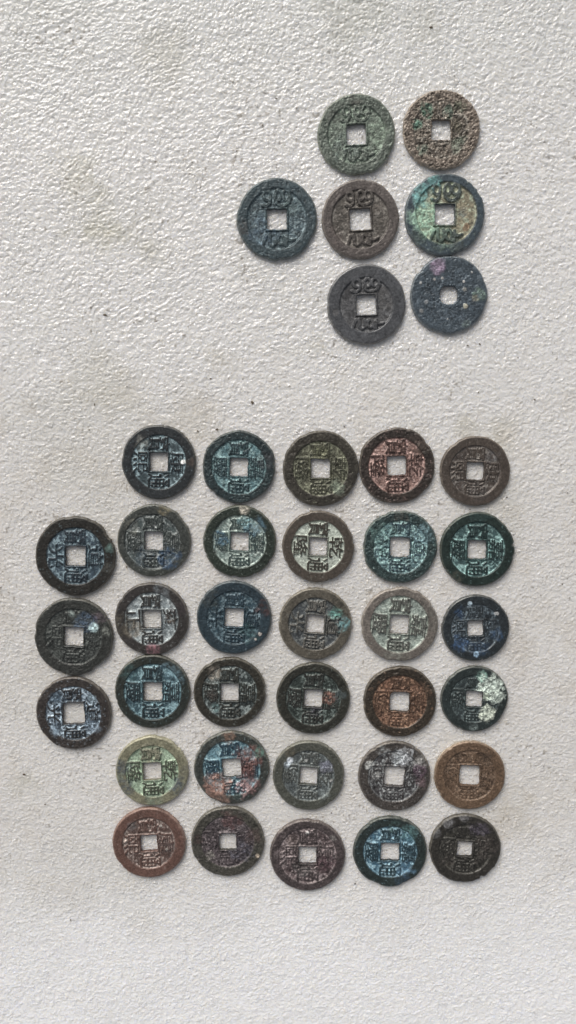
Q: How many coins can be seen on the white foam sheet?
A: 40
